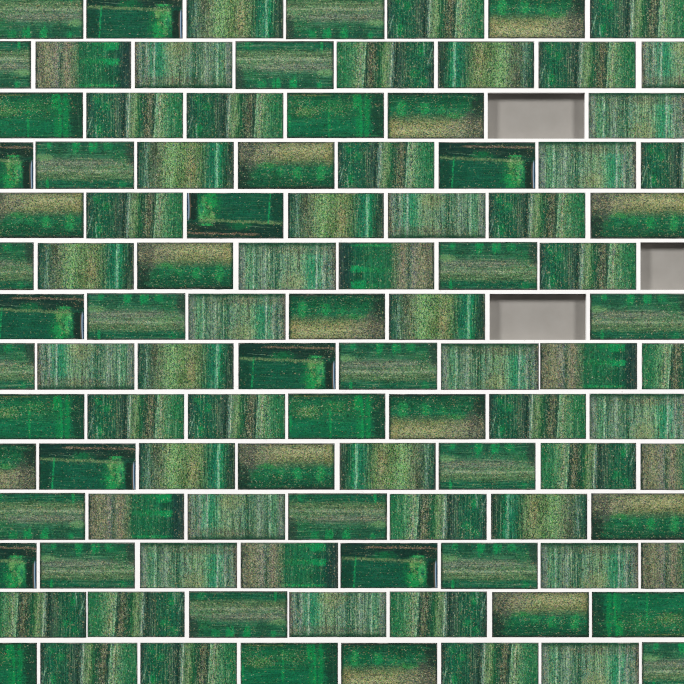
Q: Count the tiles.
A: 102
